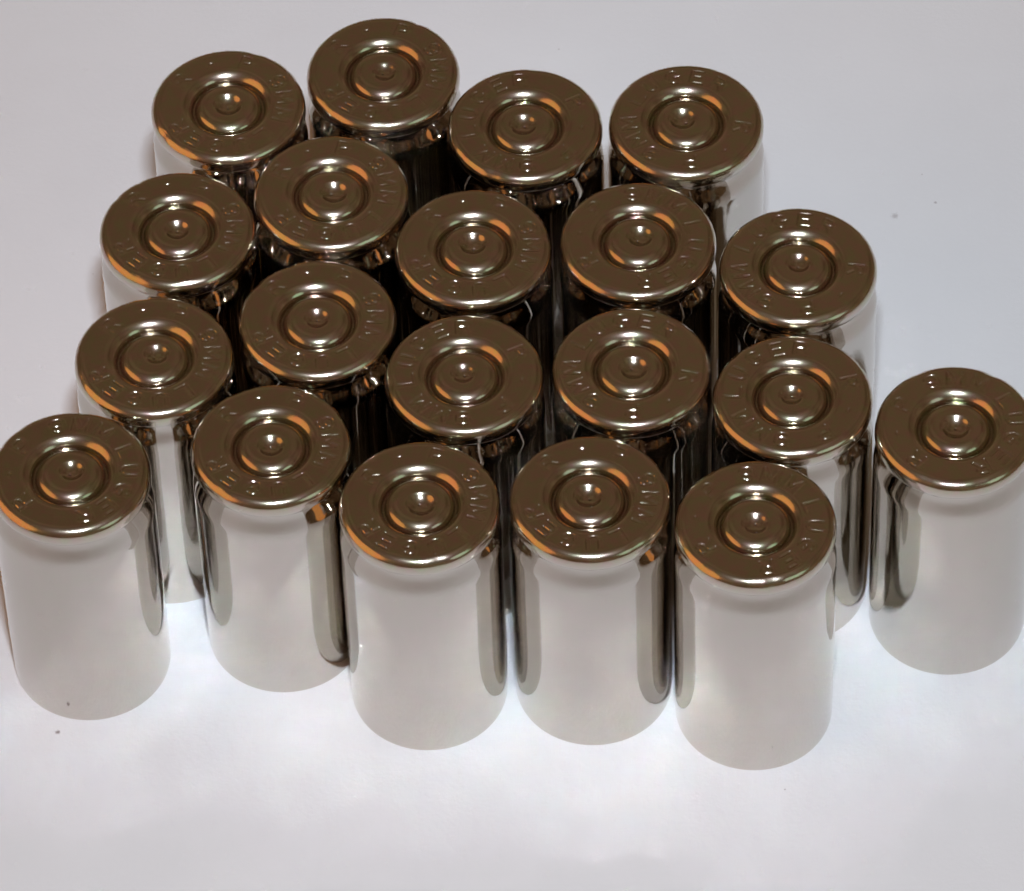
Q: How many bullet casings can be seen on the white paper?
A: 20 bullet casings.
